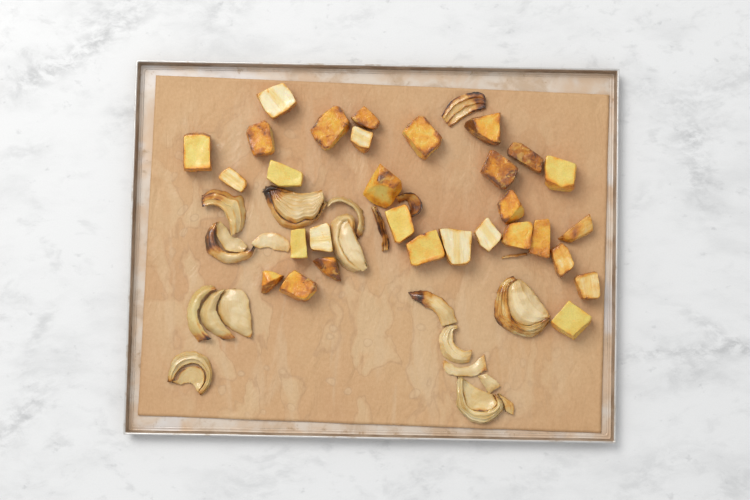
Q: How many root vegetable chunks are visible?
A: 30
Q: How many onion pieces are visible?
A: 20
